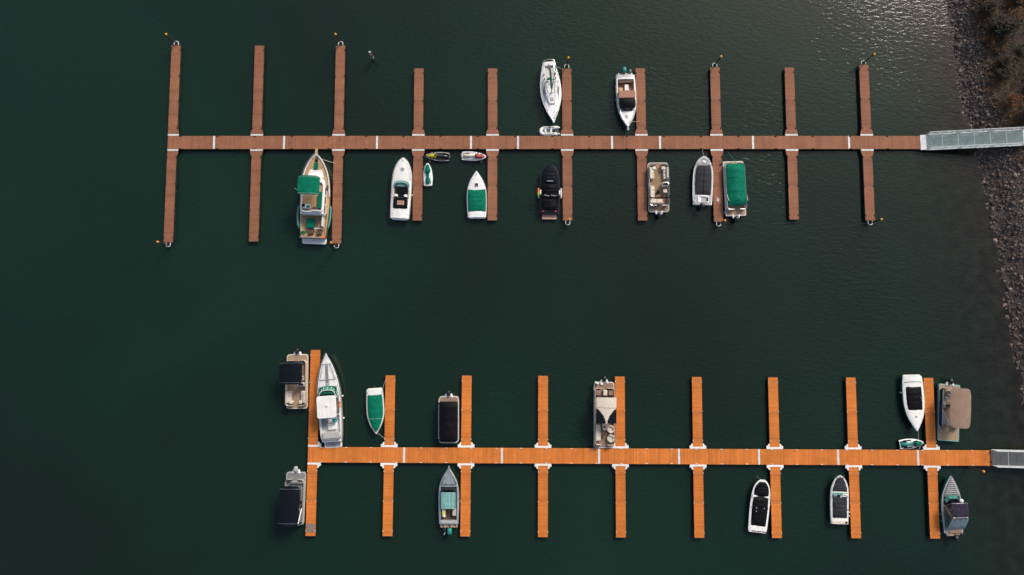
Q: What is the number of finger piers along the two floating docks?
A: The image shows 38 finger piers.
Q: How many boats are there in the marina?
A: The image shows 22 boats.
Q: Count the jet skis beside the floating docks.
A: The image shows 4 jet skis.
